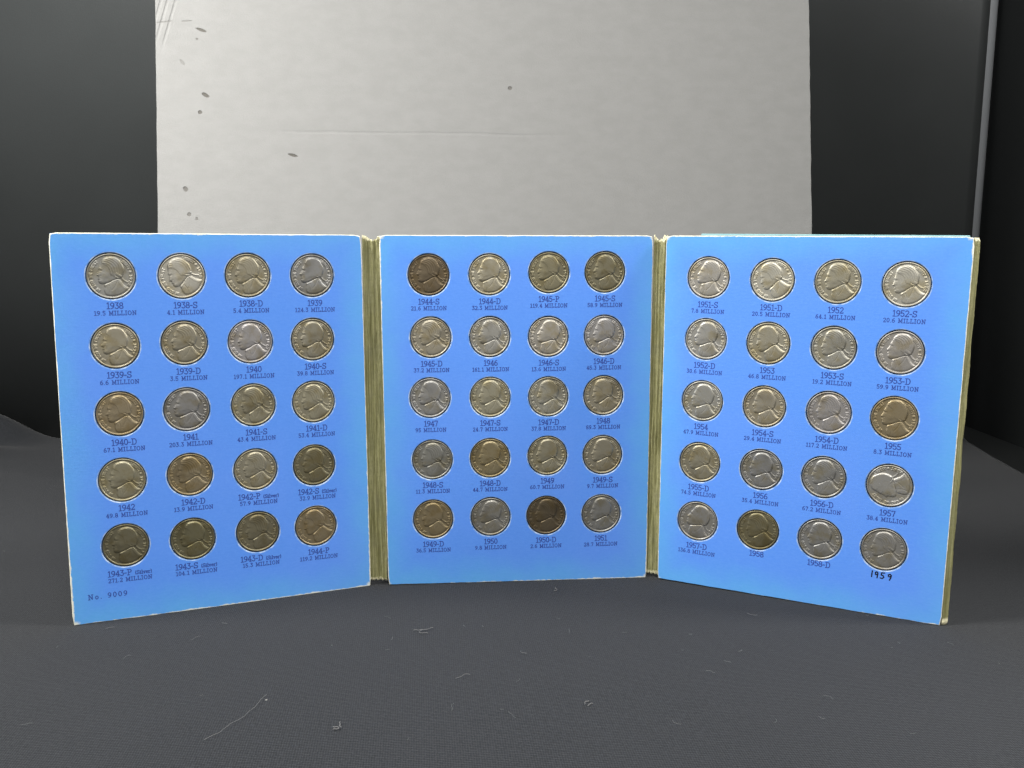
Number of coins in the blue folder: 60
